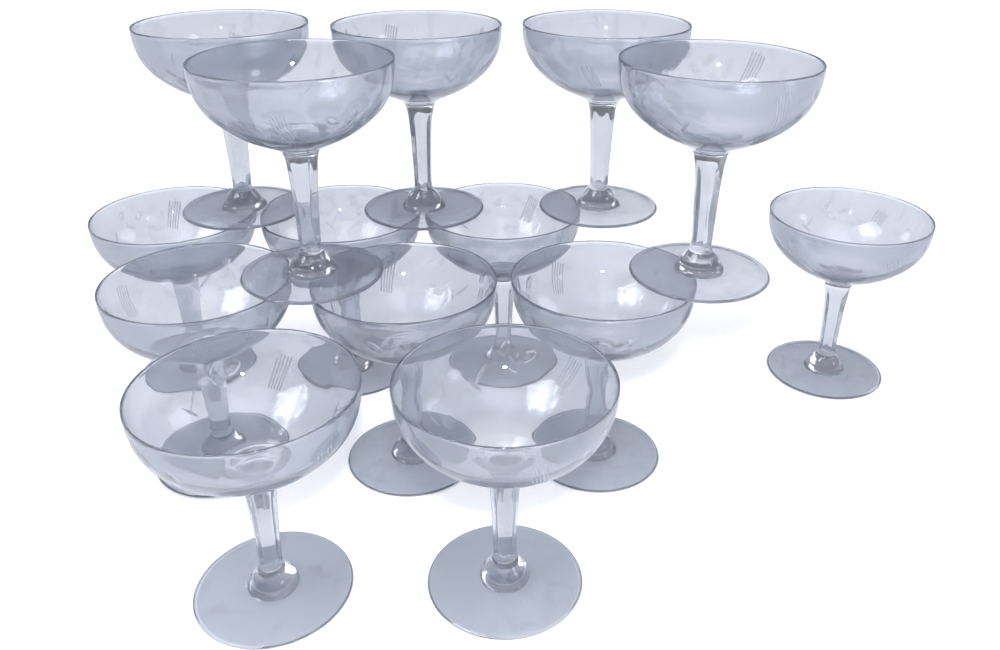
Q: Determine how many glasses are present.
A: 14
